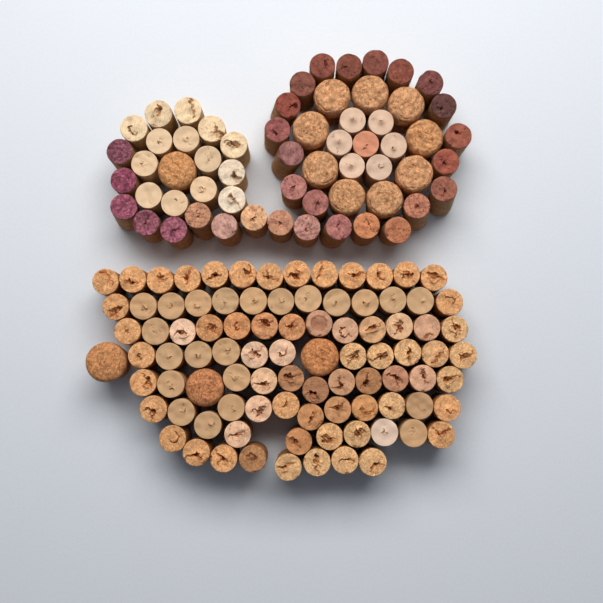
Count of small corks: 138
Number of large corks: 13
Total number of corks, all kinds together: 151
